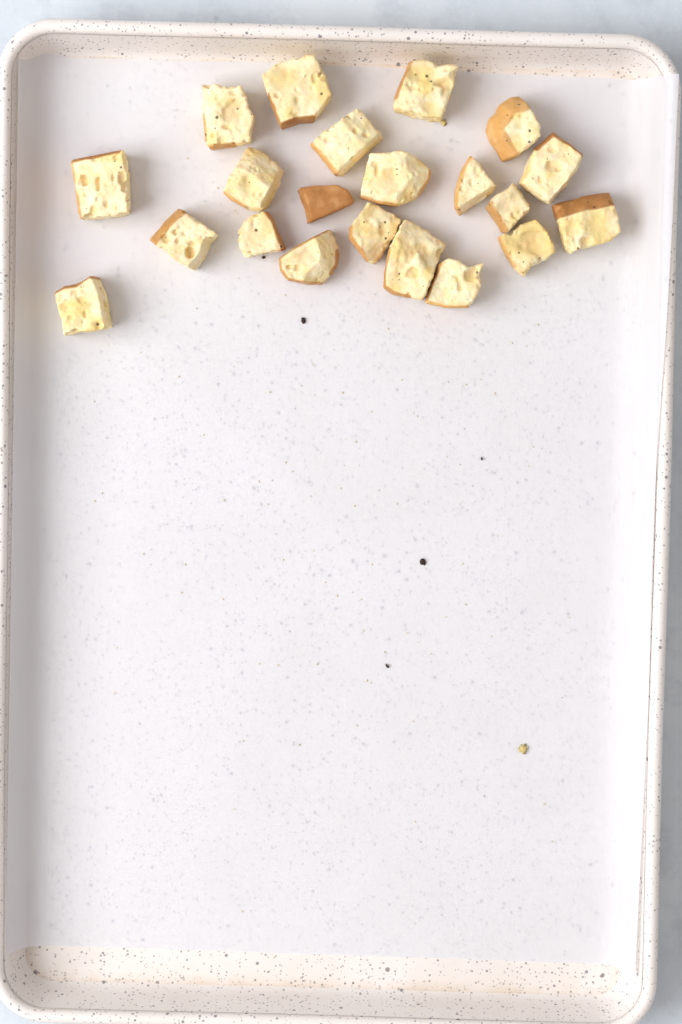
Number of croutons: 21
